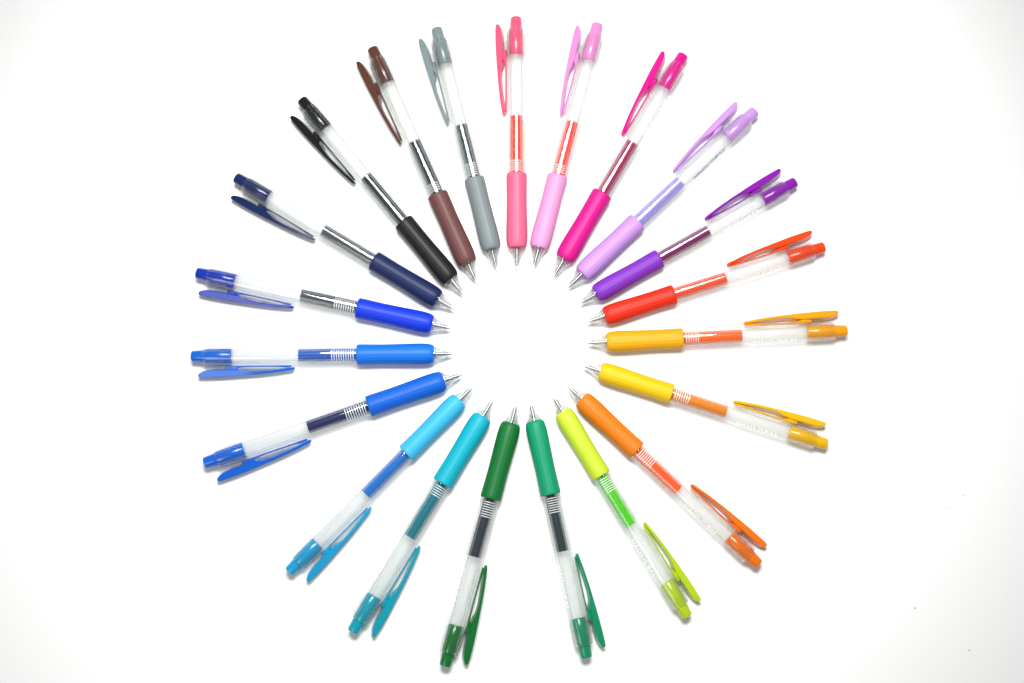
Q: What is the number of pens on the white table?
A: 21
